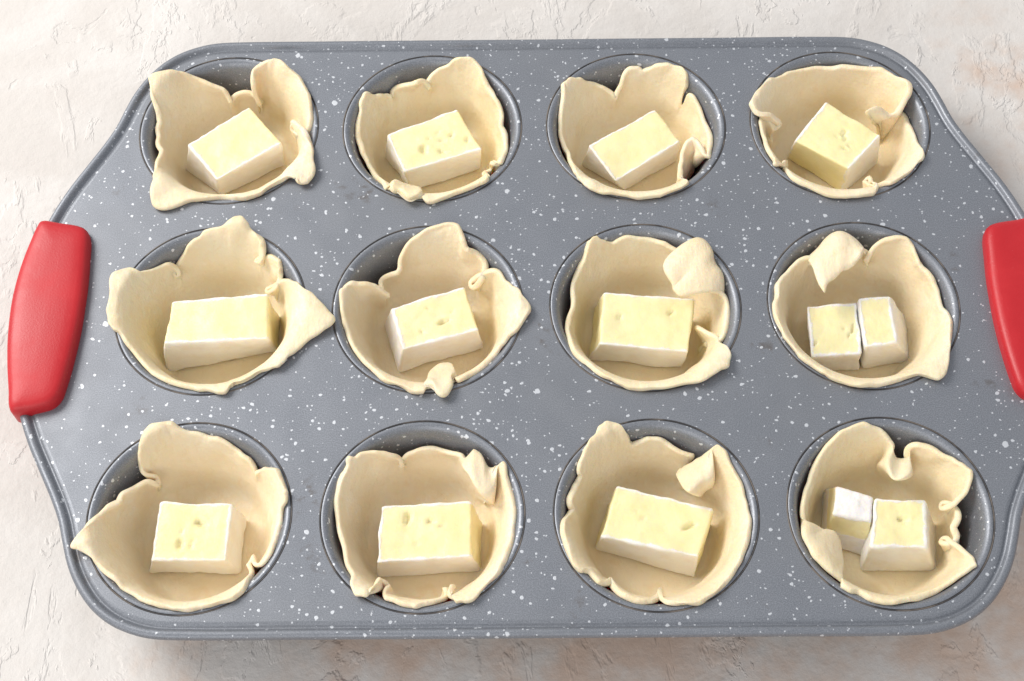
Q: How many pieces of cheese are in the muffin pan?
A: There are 14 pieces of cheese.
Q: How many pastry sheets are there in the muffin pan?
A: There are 12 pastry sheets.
